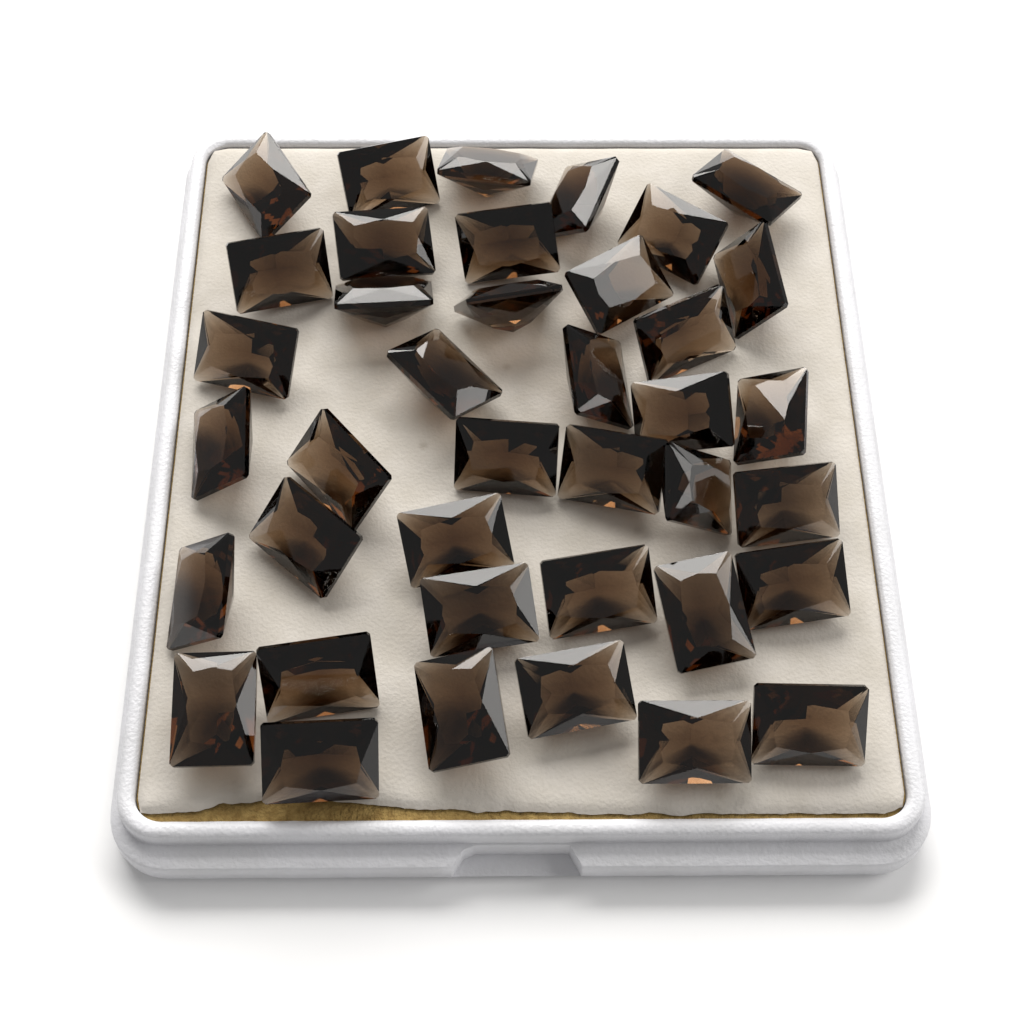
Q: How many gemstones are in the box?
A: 39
